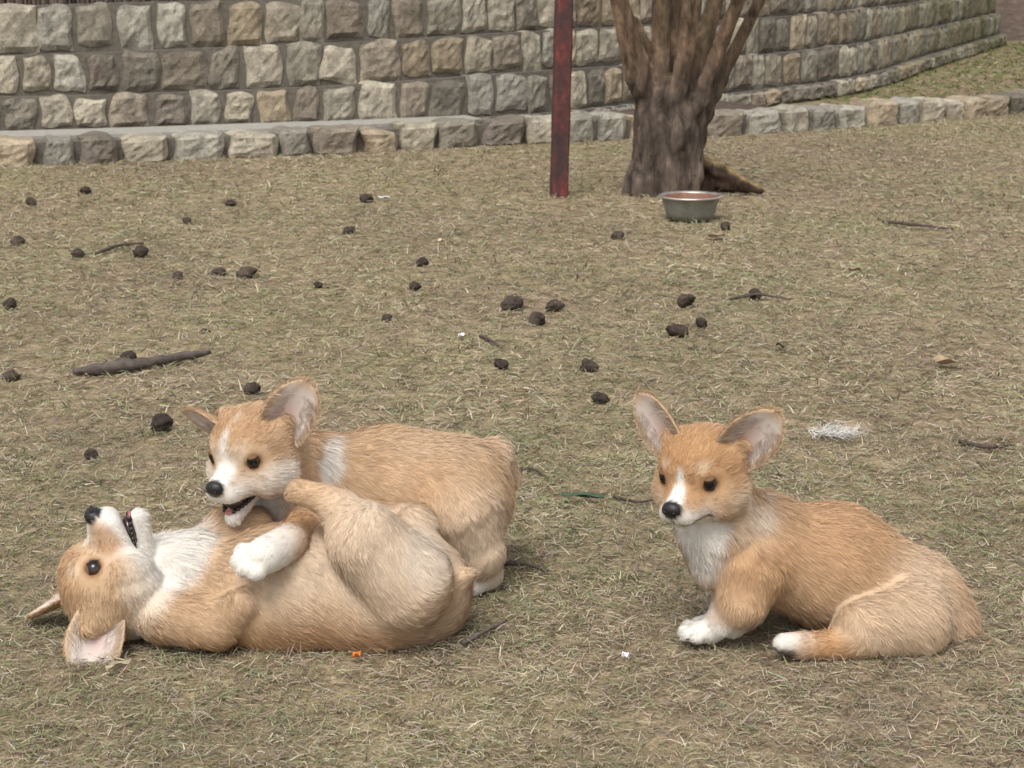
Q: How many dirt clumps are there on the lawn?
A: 35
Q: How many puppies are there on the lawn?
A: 3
